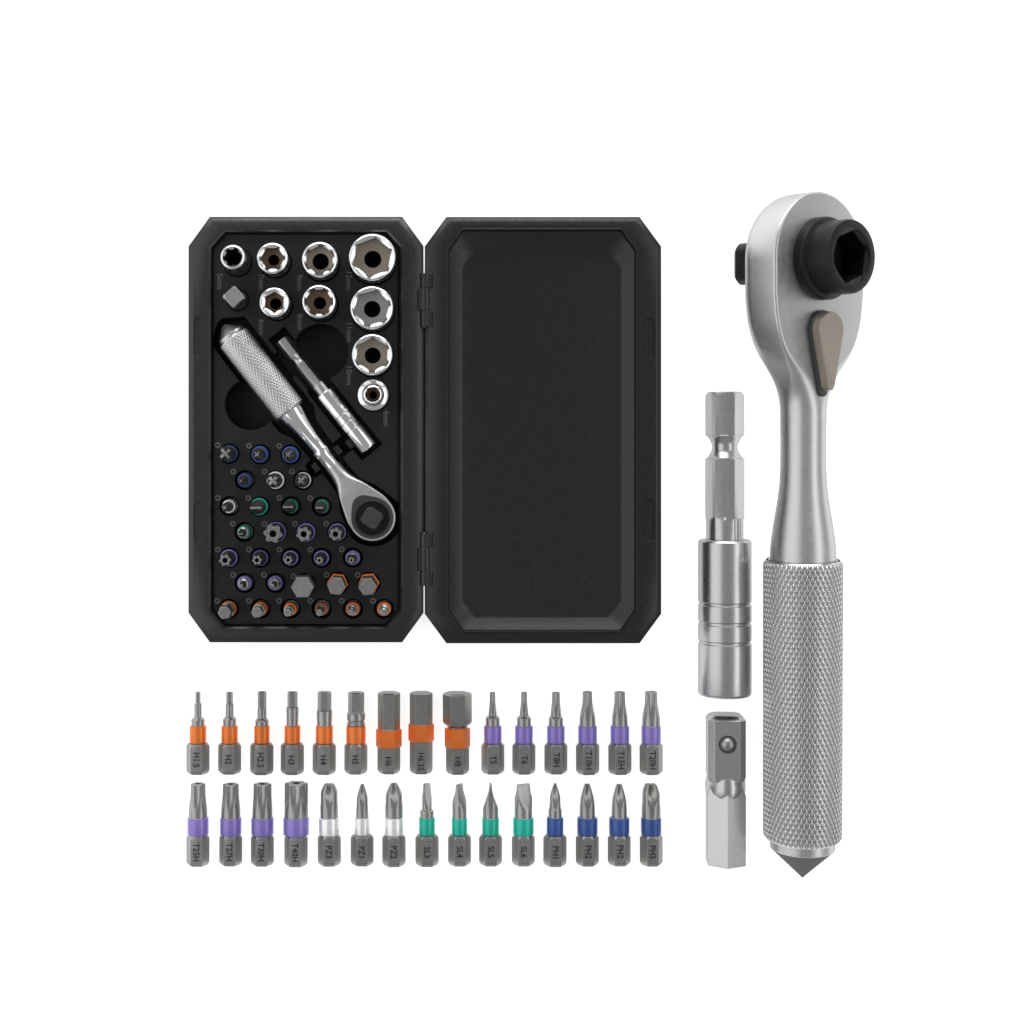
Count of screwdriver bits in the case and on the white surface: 60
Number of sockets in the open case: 9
